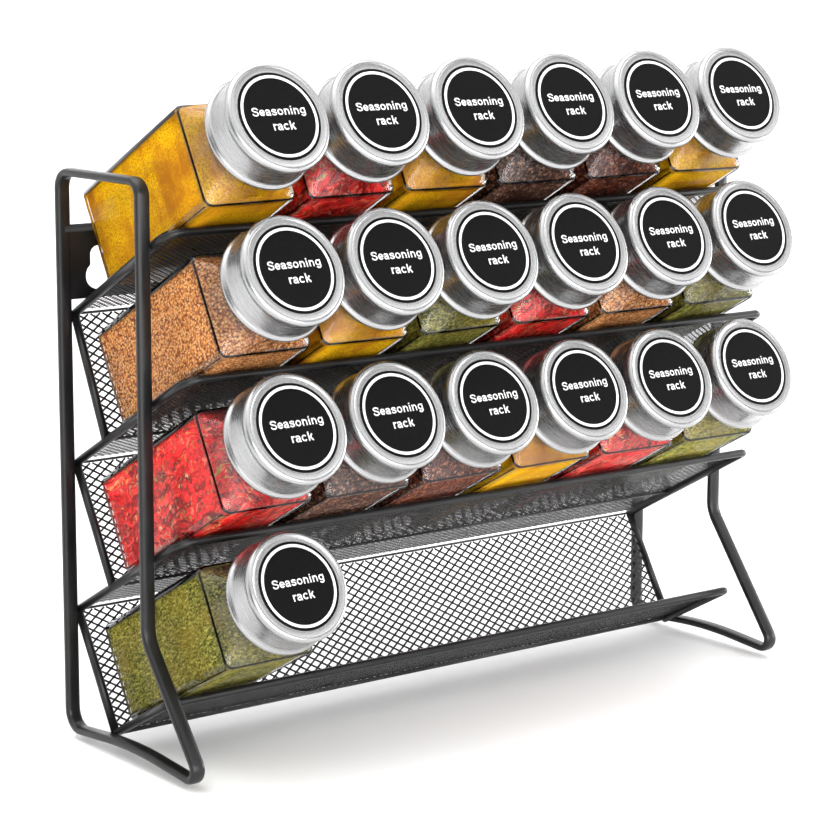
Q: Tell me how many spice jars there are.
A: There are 19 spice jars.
